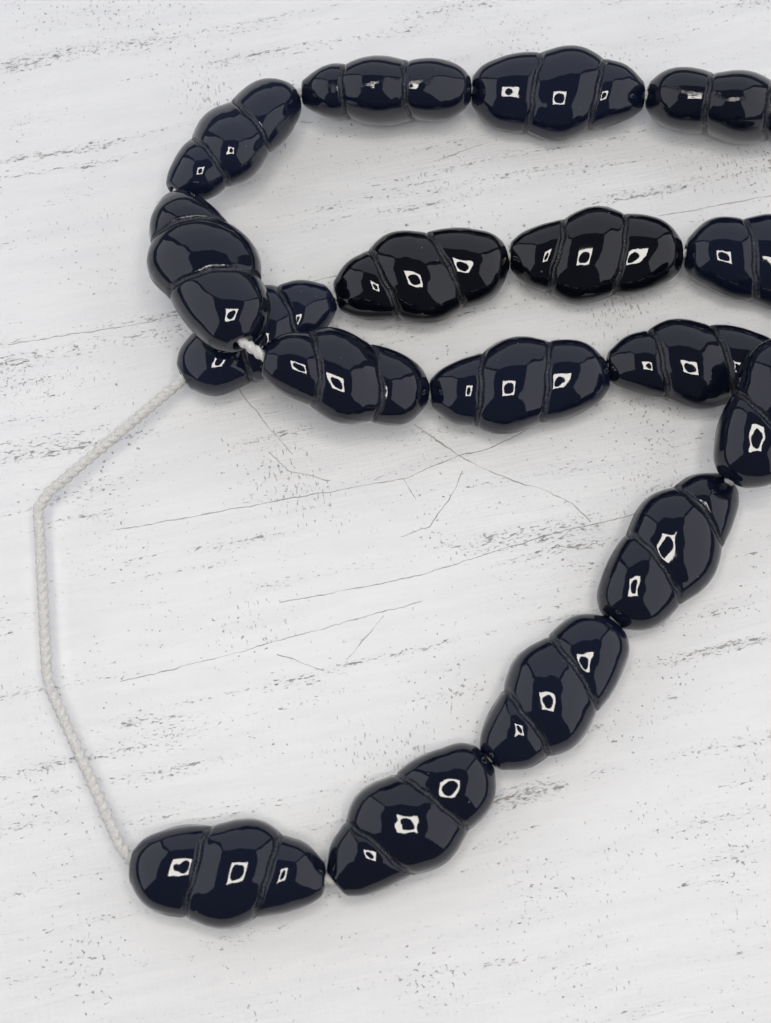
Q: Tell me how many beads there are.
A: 17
